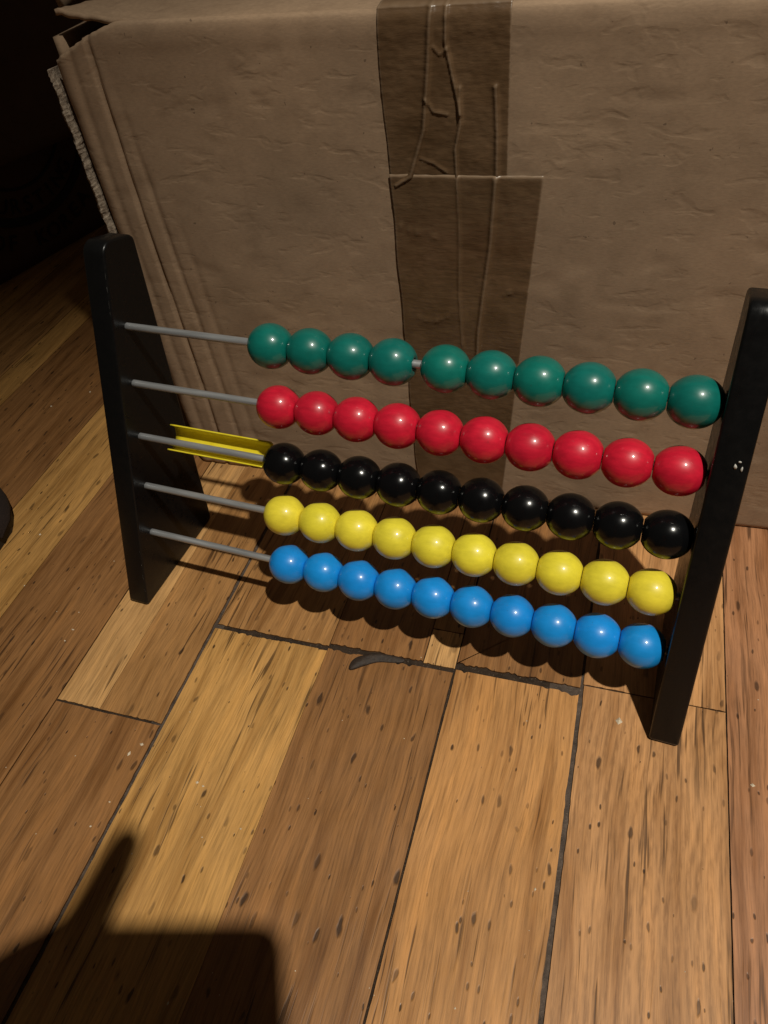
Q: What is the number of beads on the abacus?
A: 50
